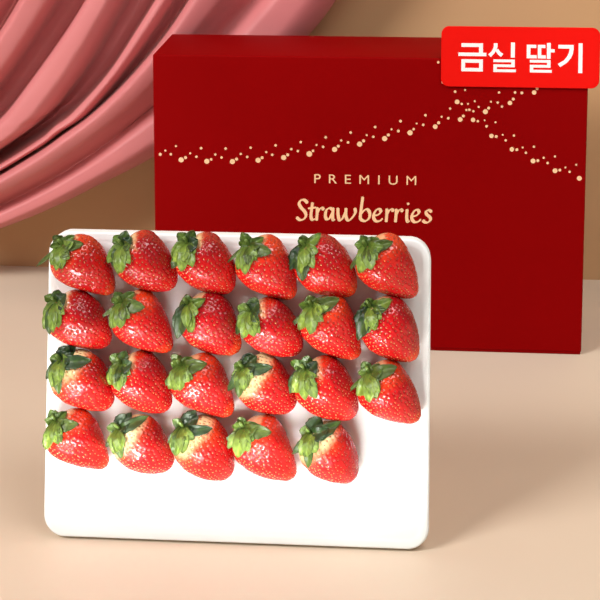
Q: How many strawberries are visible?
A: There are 23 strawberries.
